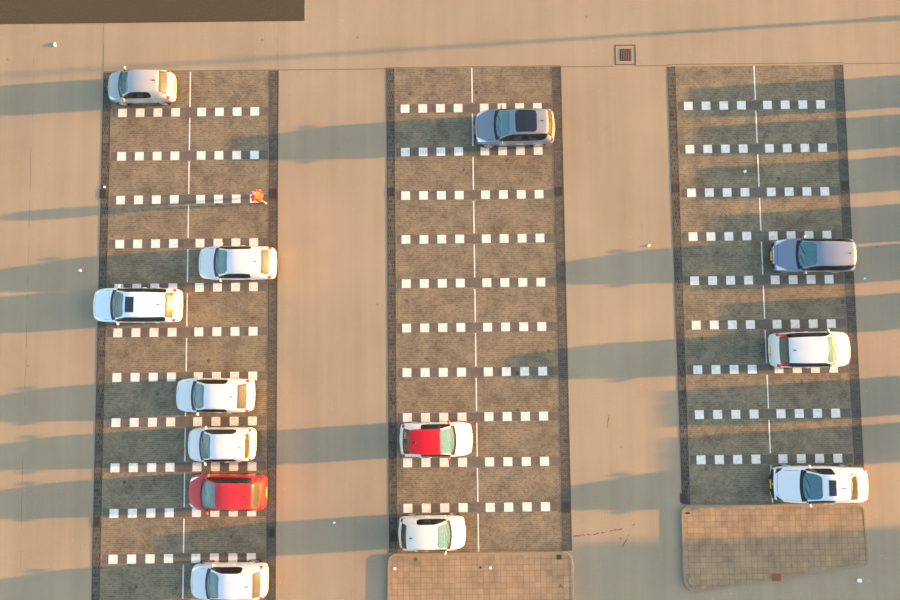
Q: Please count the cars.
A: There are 13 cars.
